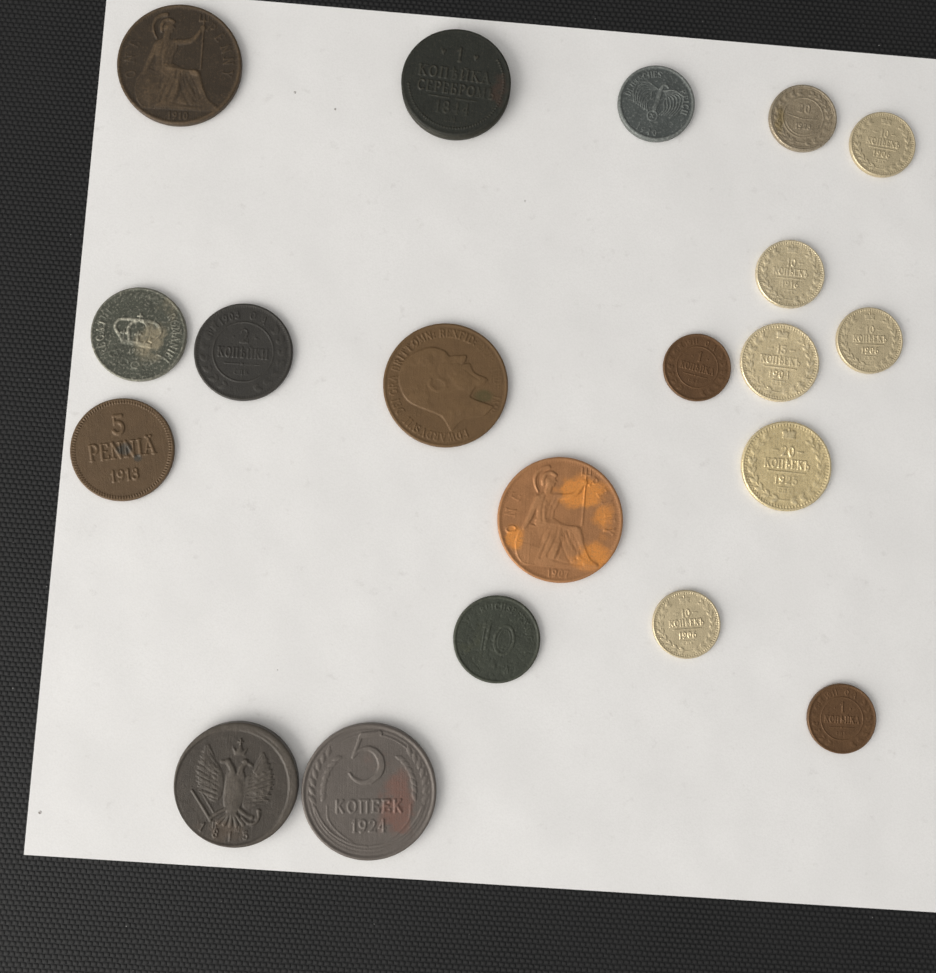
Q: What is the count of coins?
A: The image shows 20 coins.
